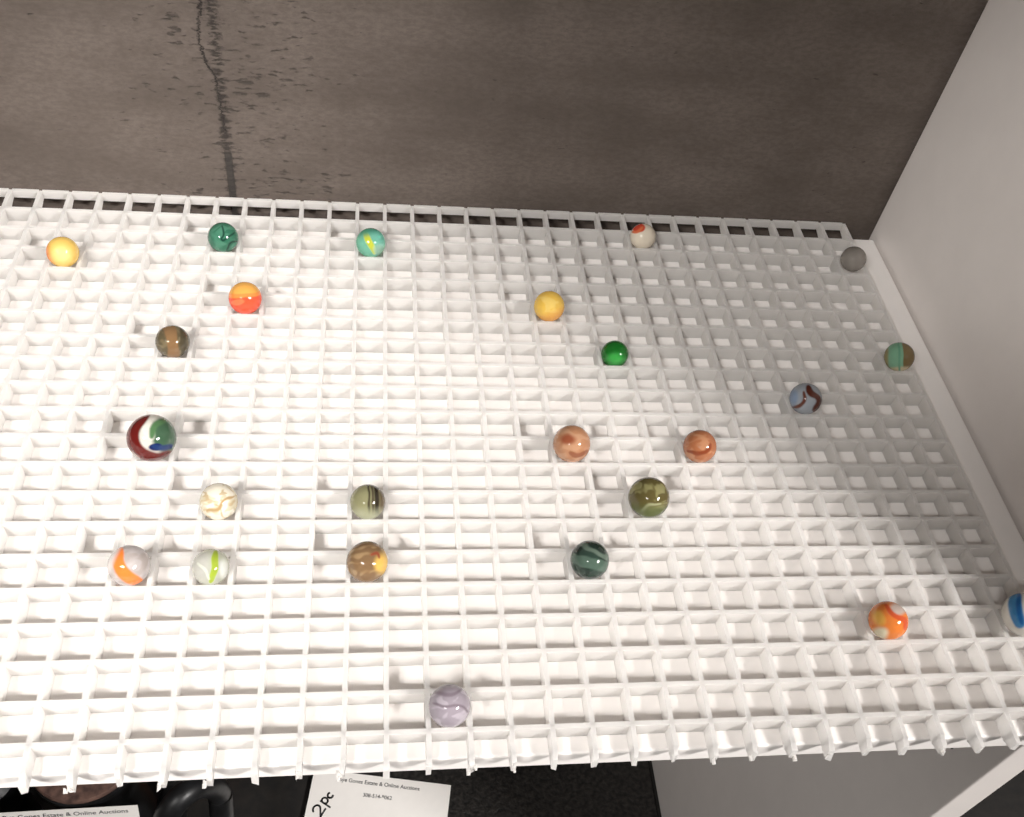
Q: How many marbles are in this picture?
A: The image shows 24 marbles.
